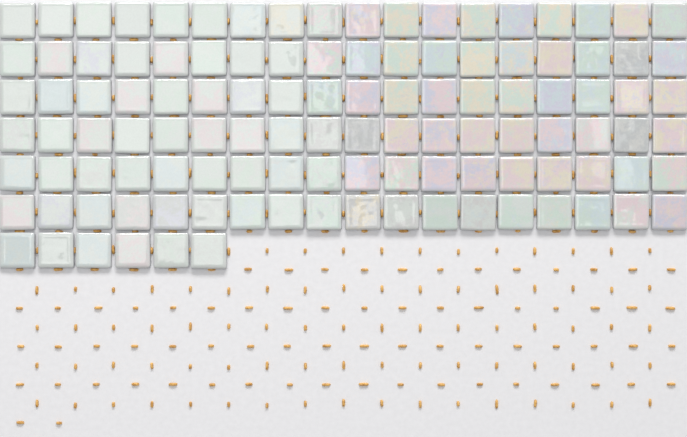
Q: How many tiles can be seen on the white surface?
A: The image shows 114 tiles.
